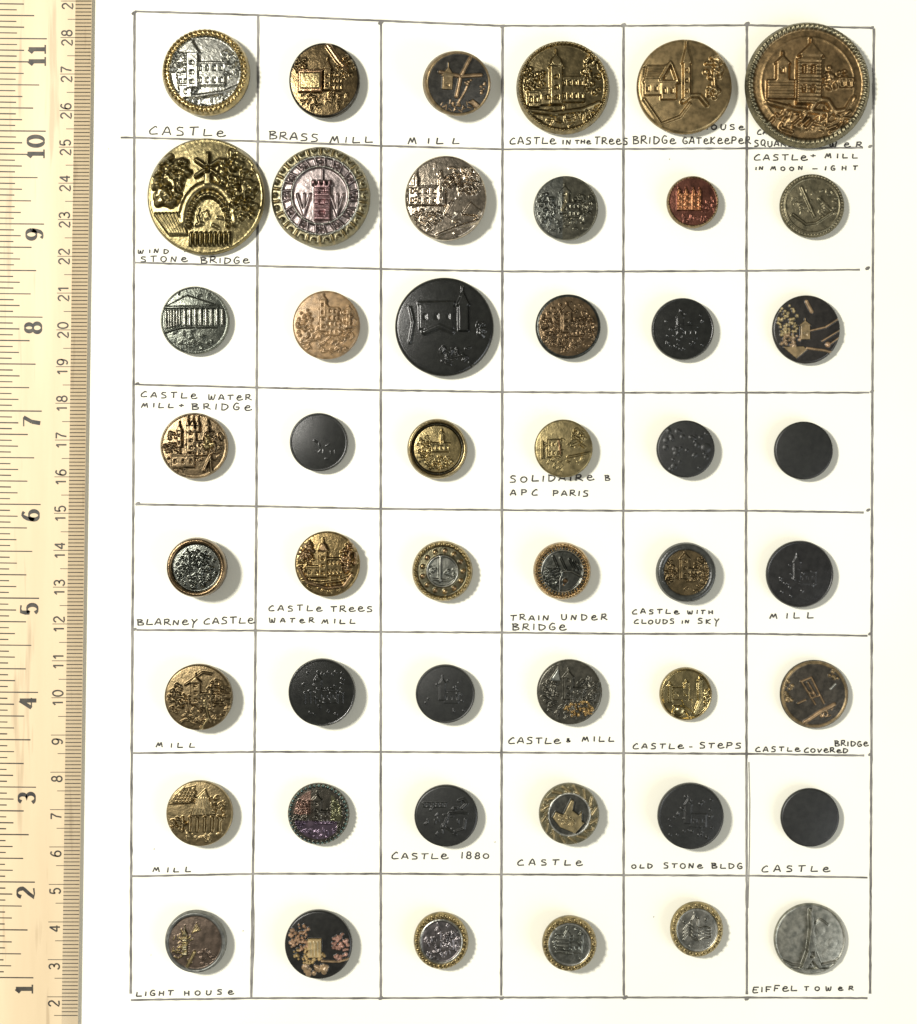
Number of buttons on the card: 48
